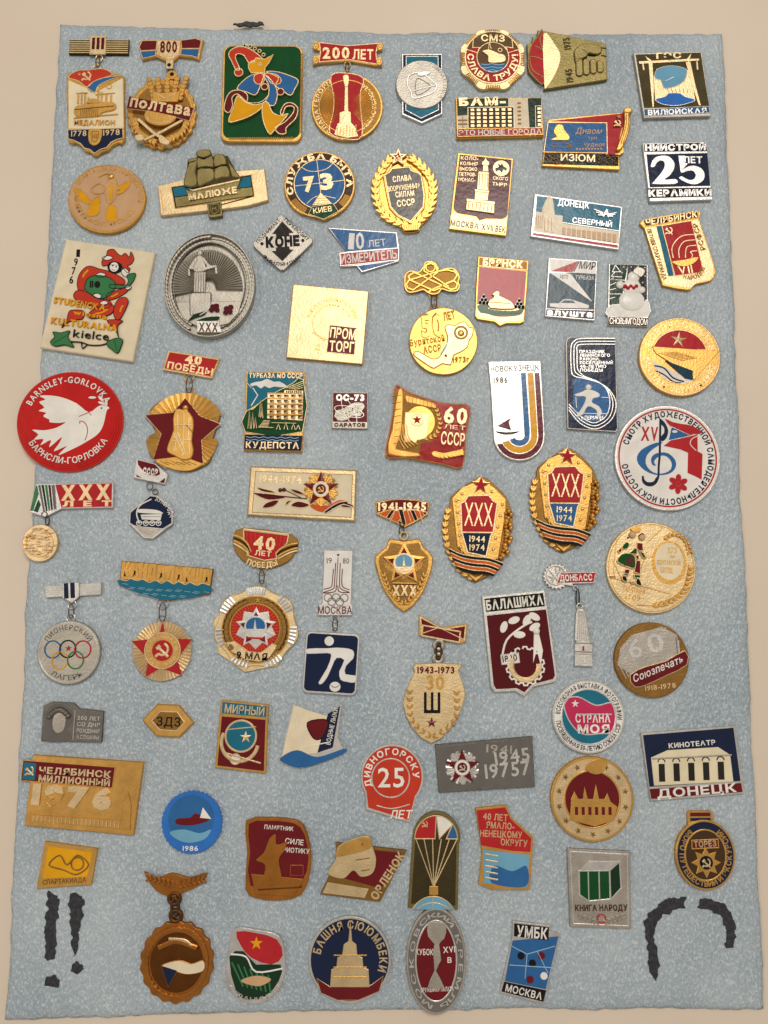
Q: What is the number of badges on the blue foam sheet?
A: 74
